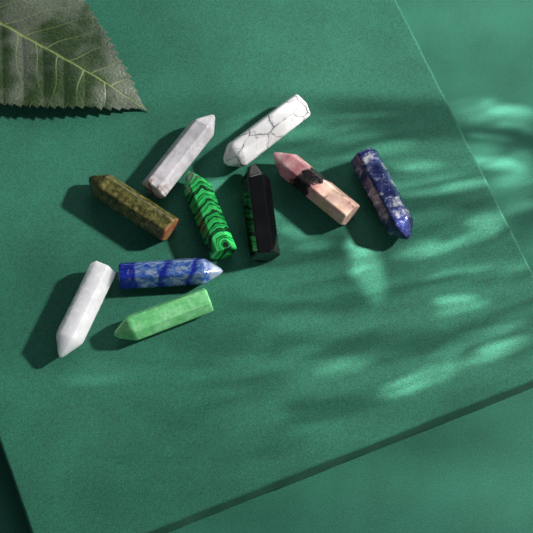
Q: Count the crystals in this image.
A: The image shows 10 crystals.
